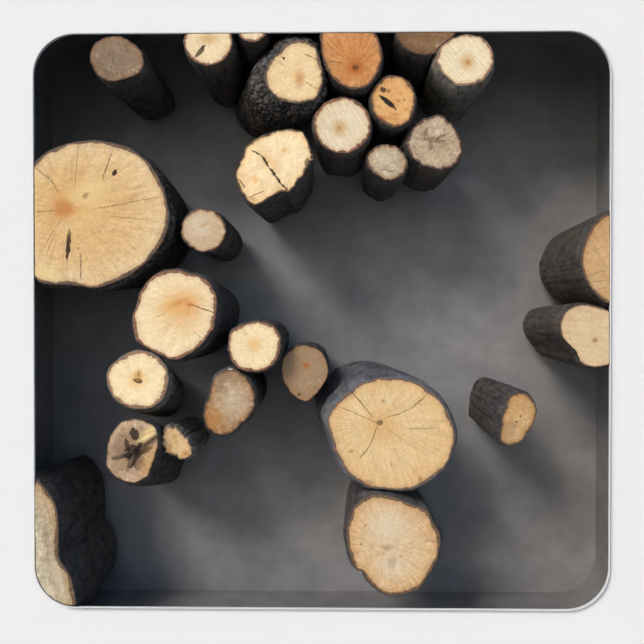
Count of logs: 27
